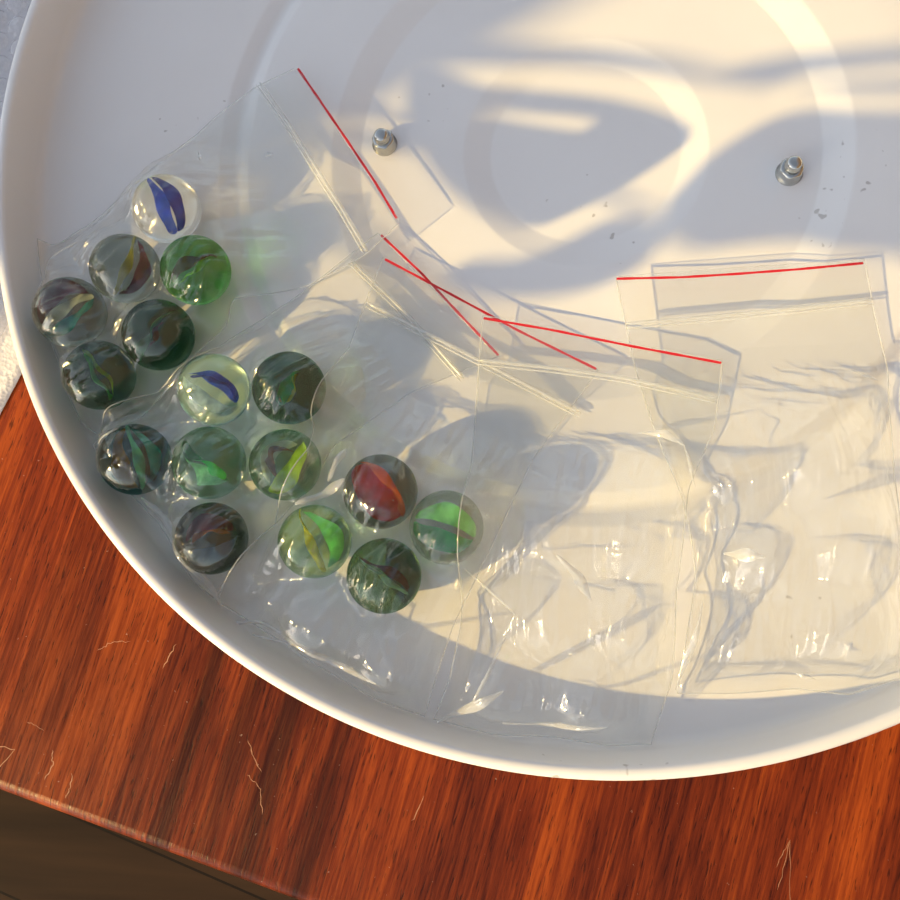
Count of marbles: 16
